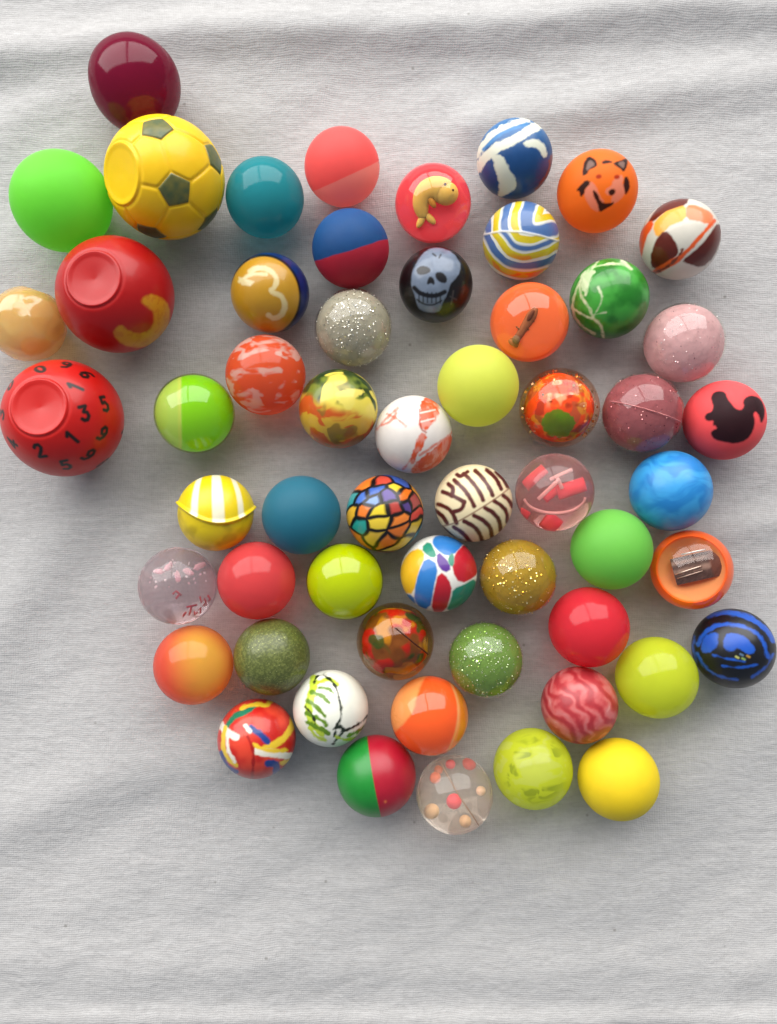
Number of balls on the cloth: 56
